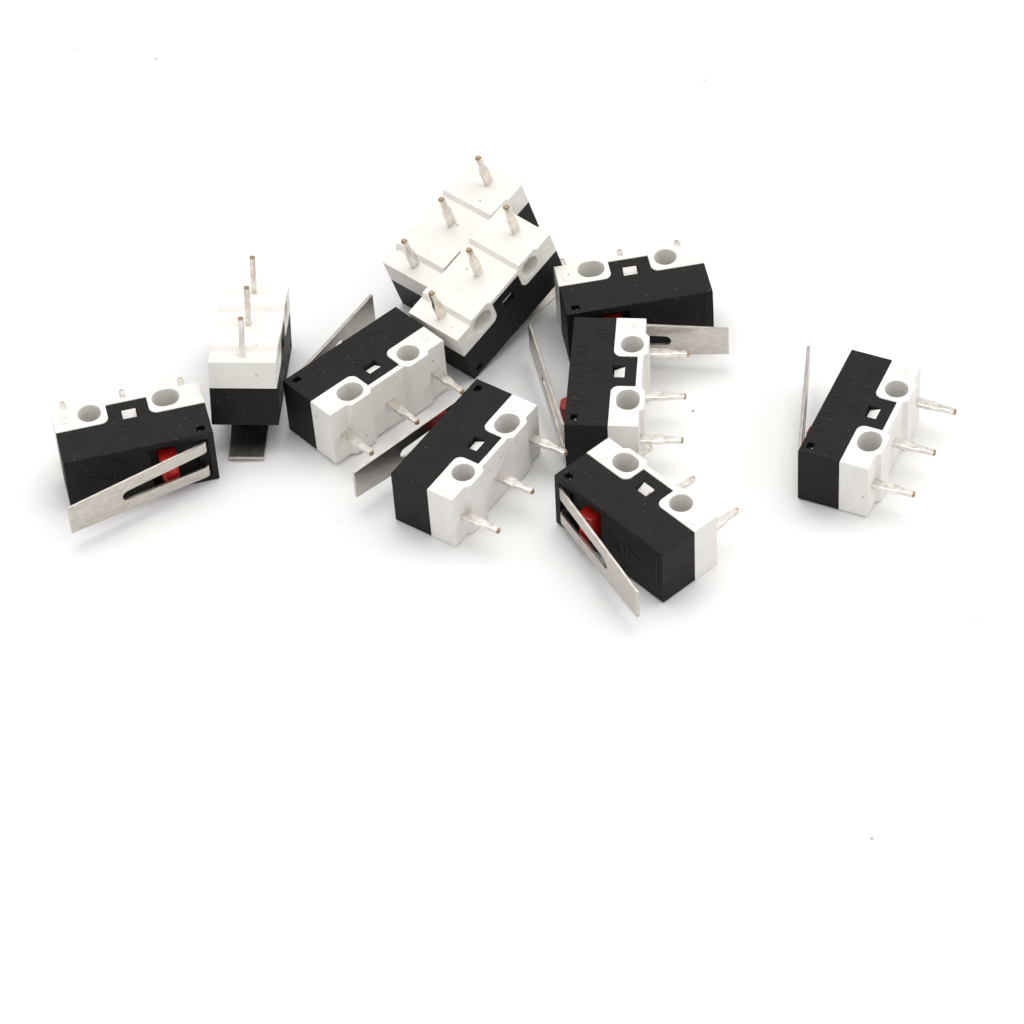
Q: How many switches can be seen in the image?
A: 10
